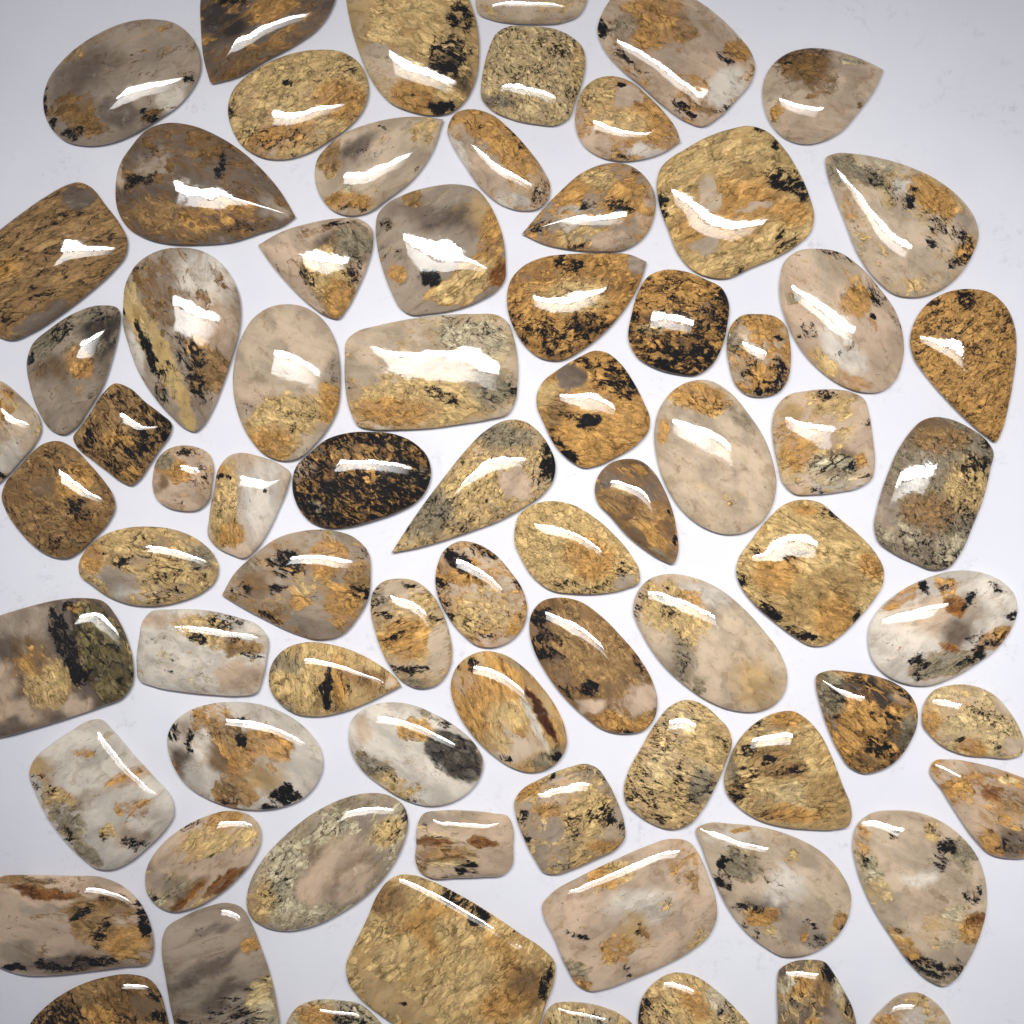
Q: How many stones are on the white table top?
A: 76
